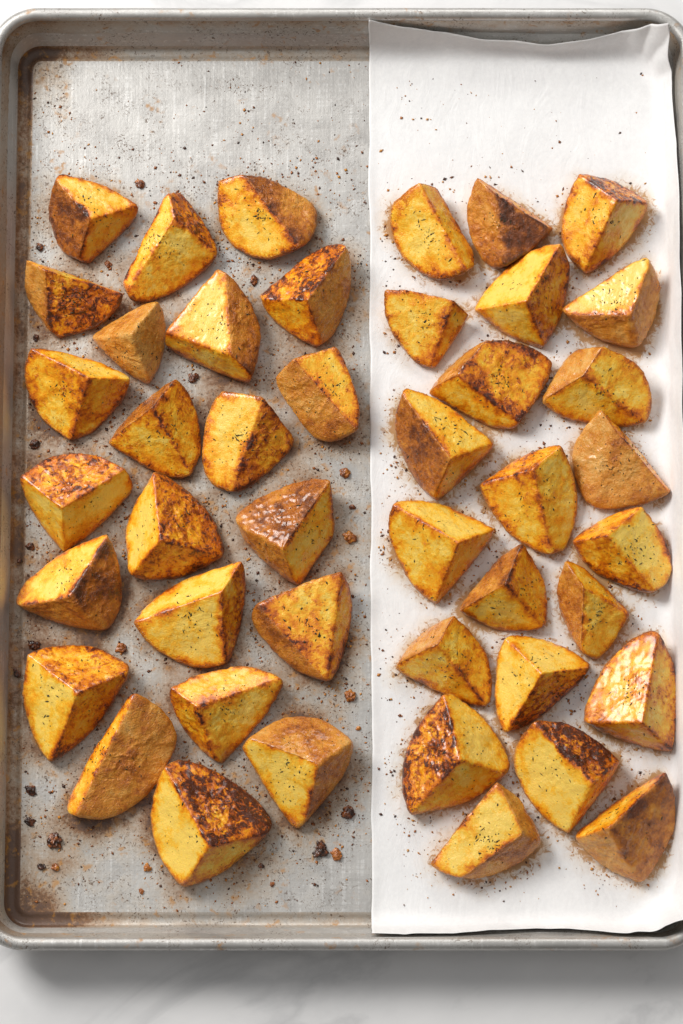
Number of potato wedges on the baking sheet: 44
